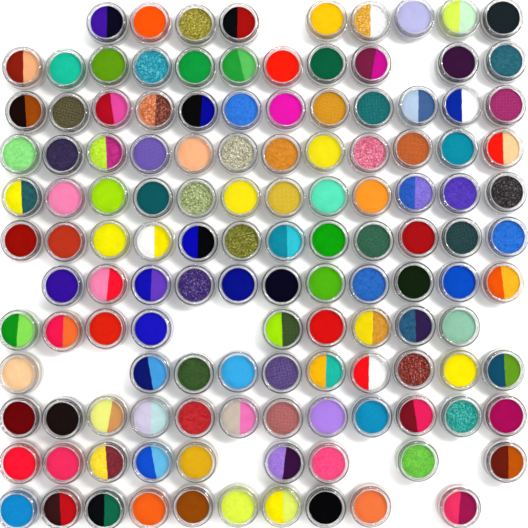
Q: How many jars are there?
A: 129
